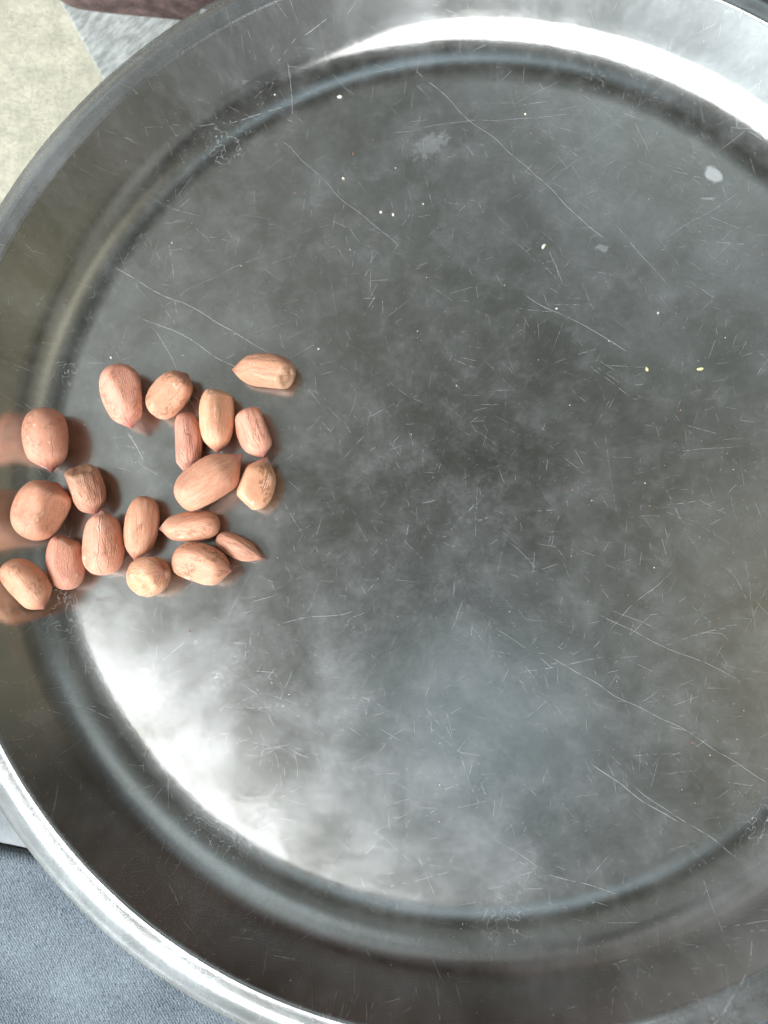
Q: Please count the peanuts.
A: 19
